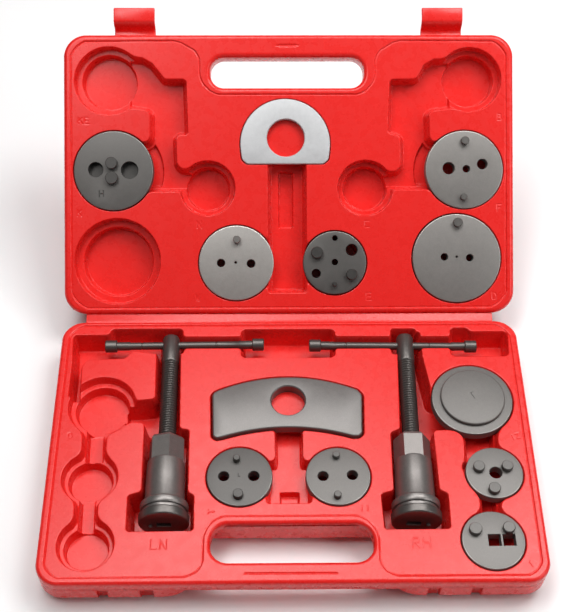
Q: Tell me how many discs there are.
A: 10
